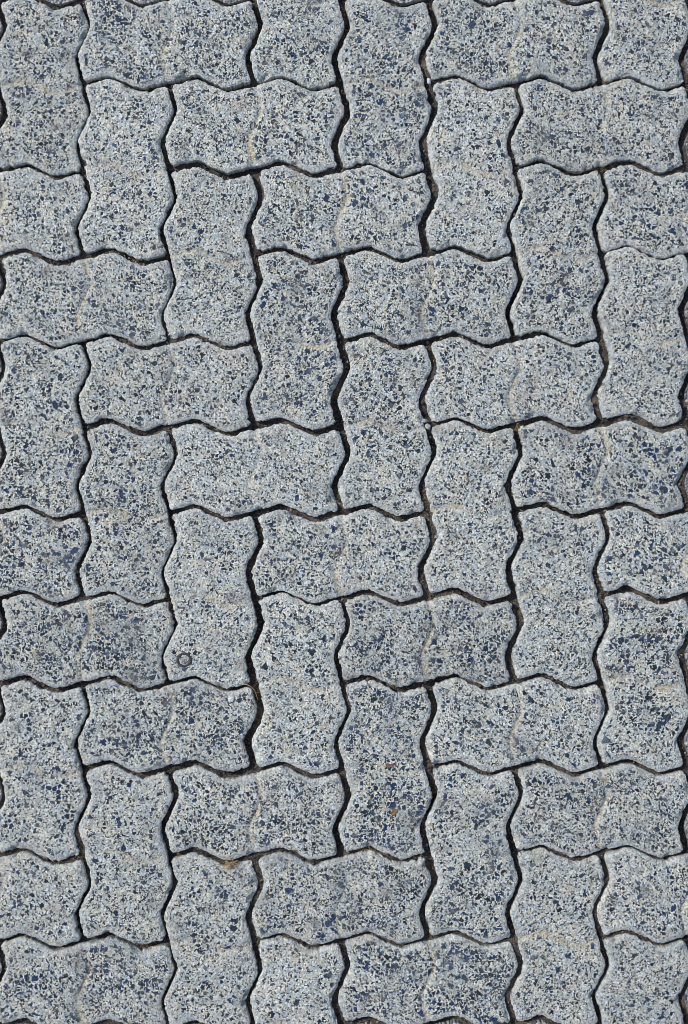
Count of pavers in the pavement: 53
